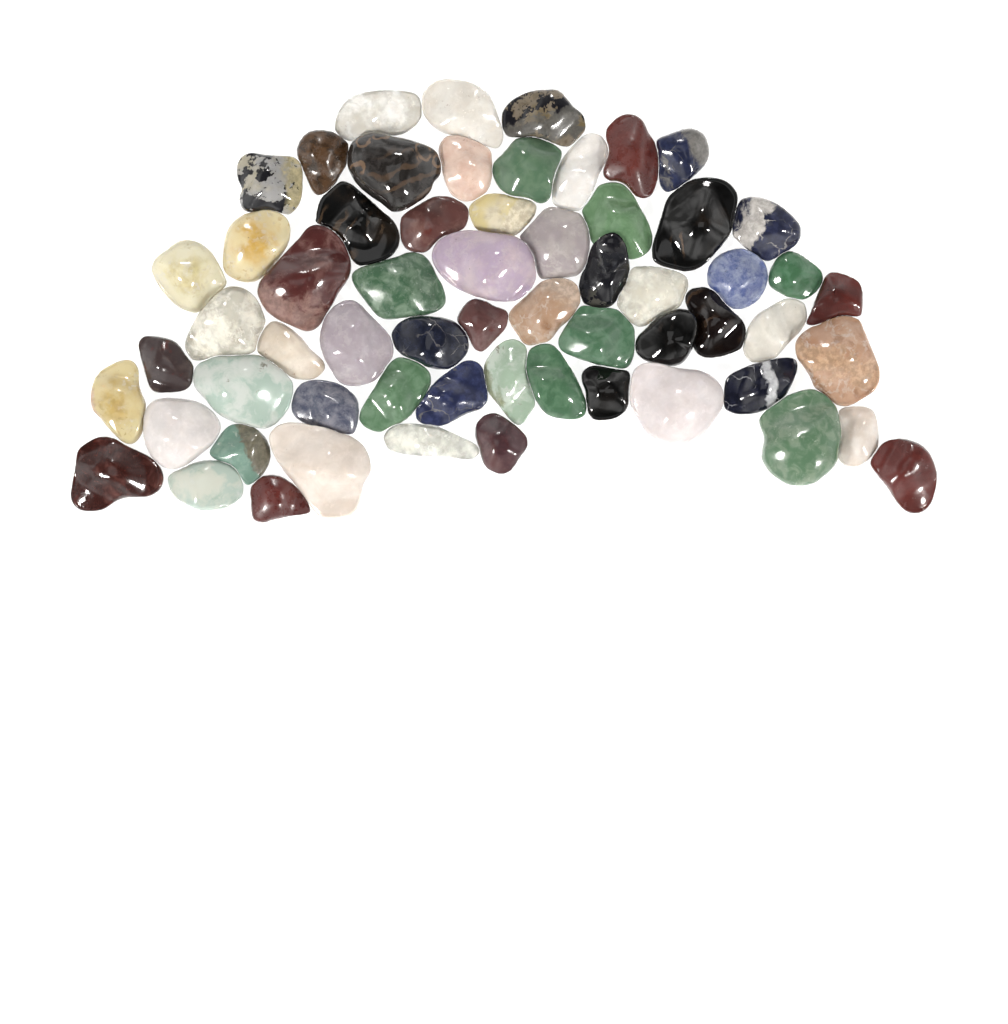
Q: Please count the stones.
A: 61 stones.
